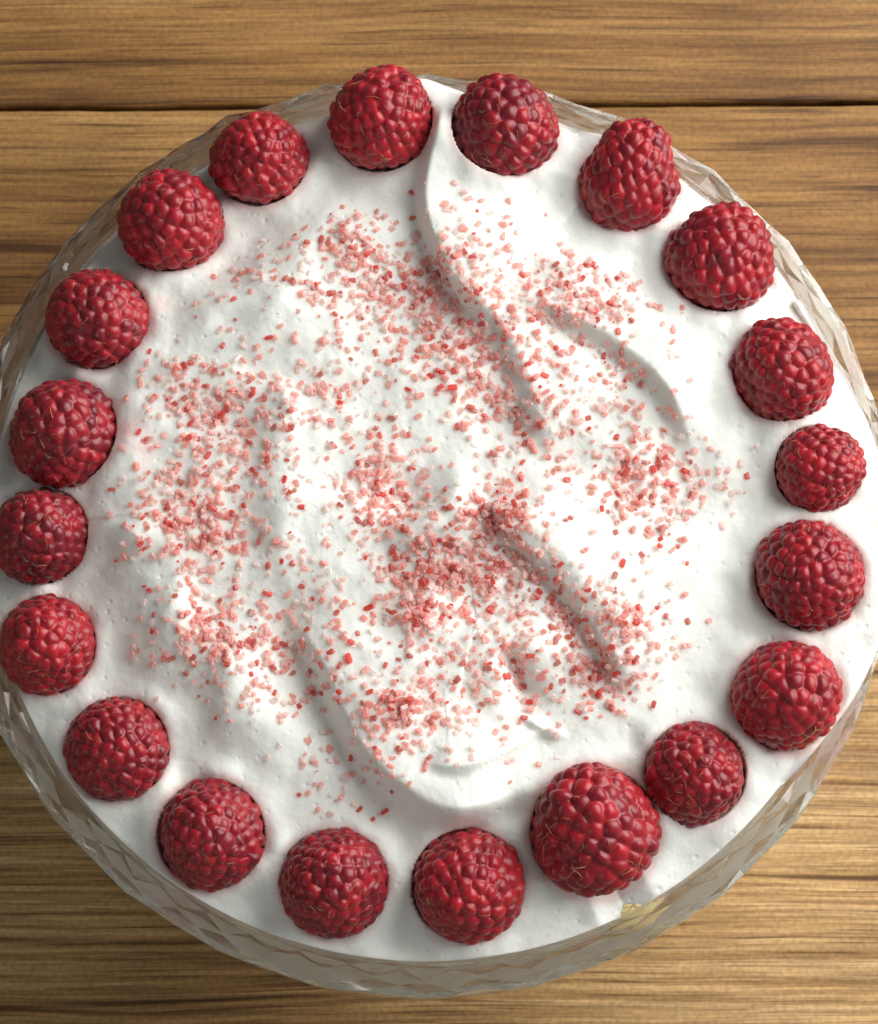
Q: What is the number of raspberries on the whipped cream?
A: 20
